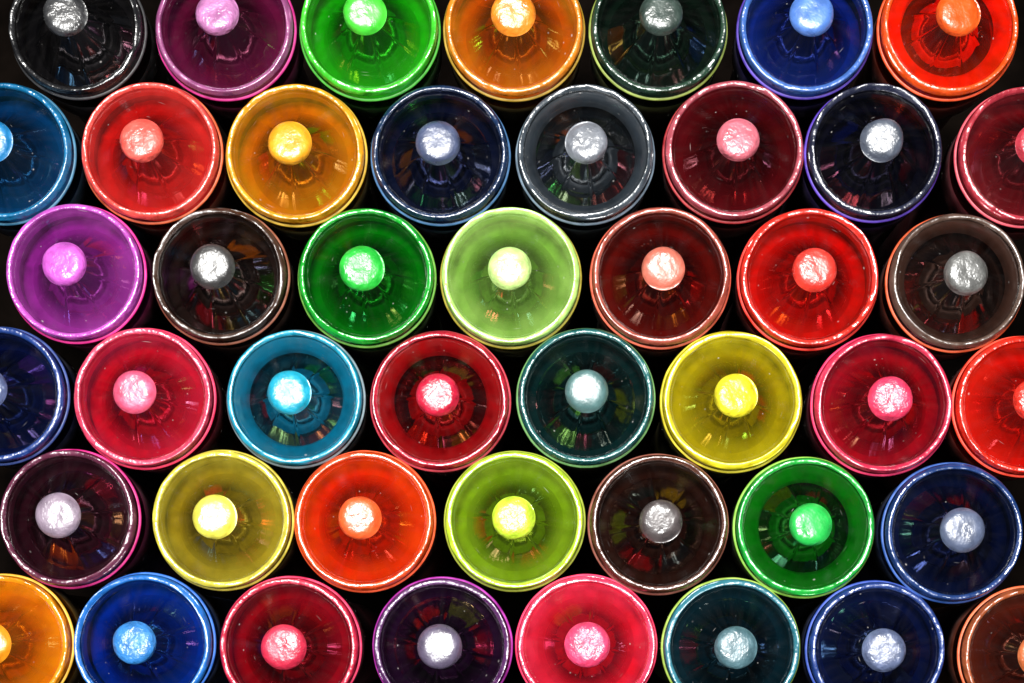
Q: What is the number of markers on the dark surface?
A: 45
